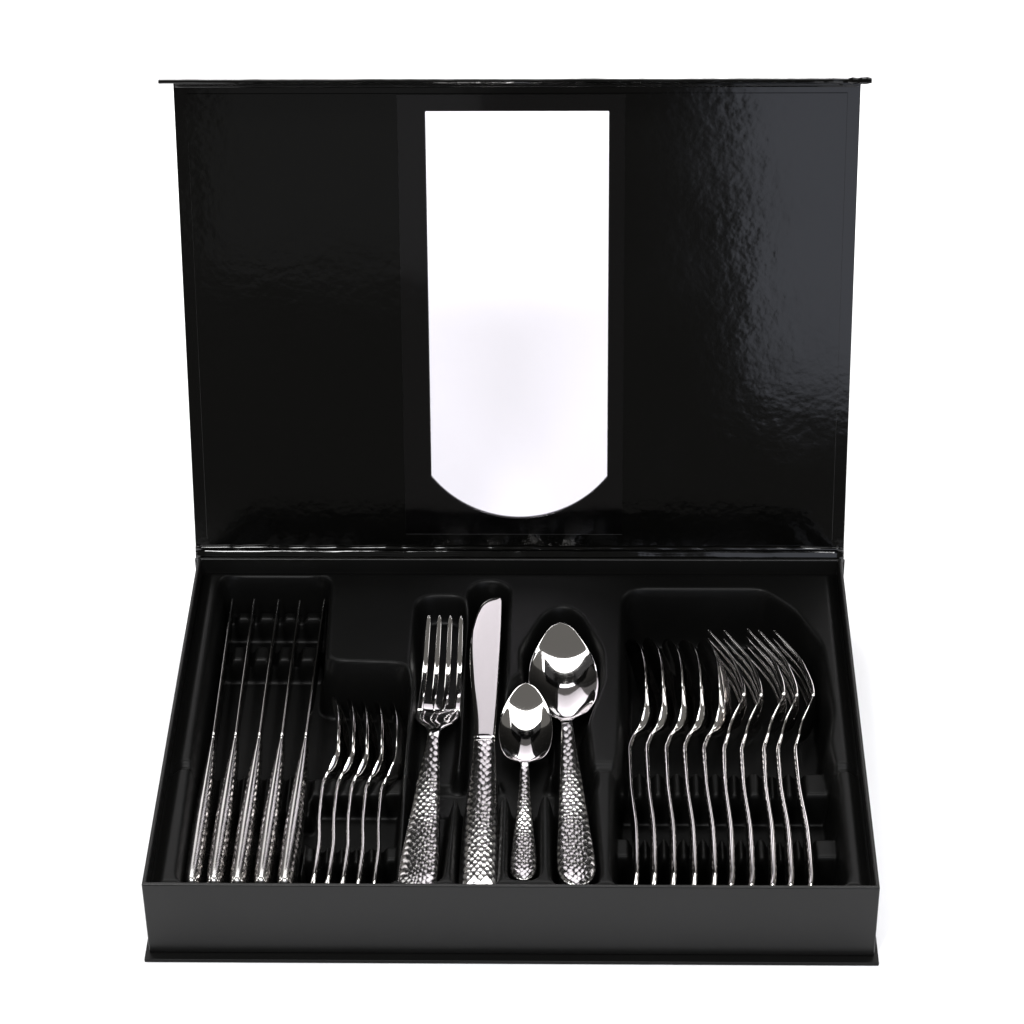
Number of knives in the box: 6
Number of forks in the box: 6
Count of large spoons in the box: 6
